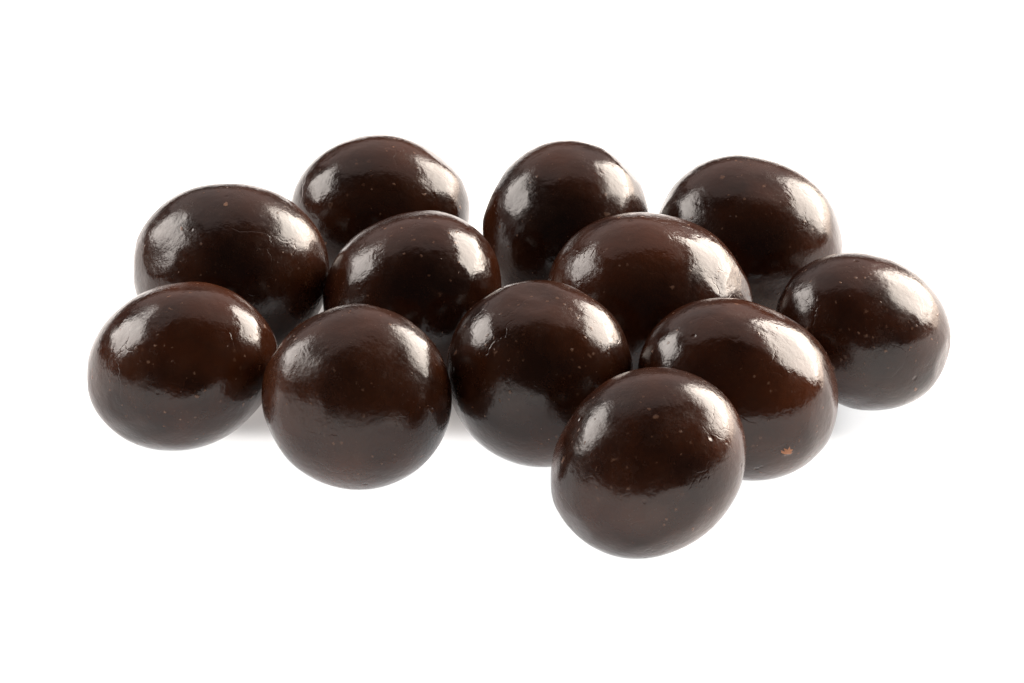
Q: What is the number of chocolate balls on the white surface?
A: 12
